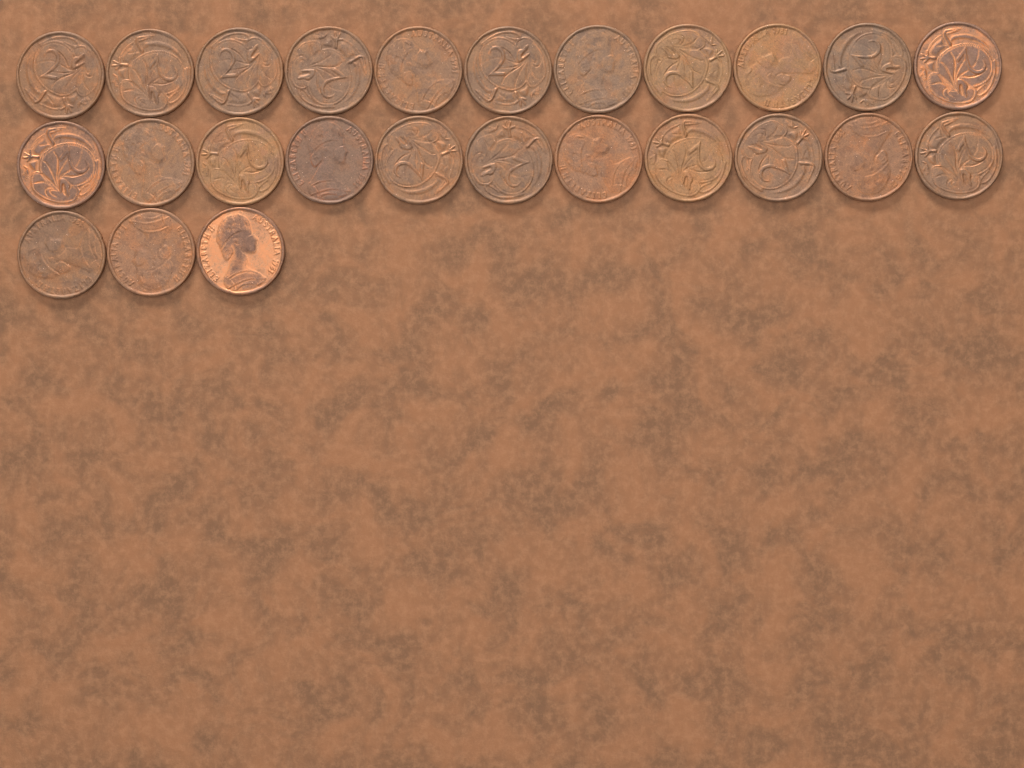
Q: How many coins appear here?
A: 25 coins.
